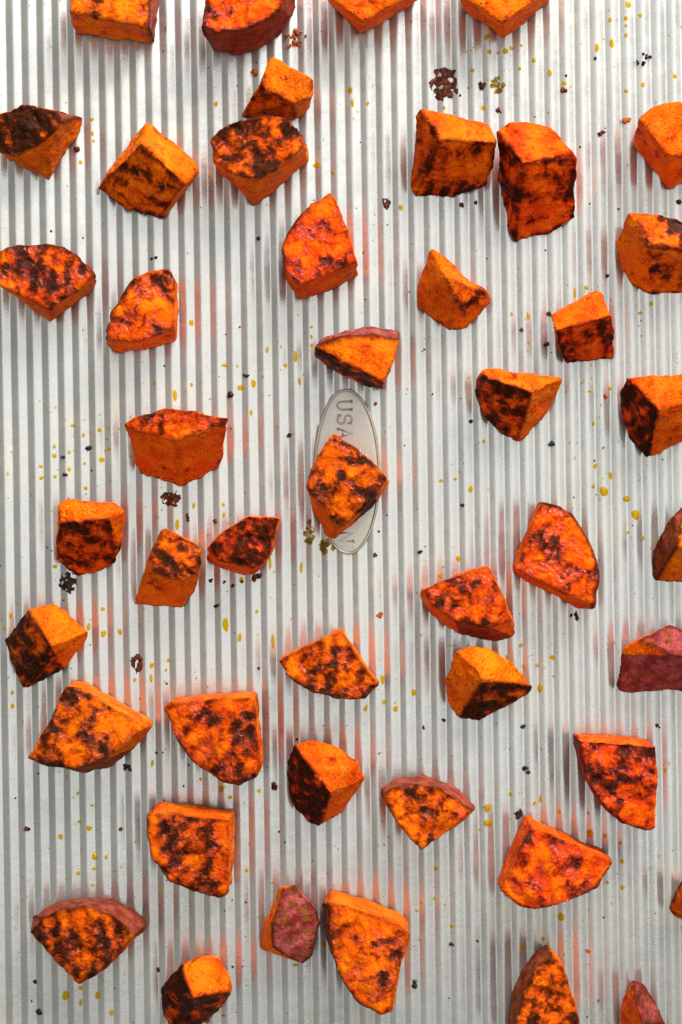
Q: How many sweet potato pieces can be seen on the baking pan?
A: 46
